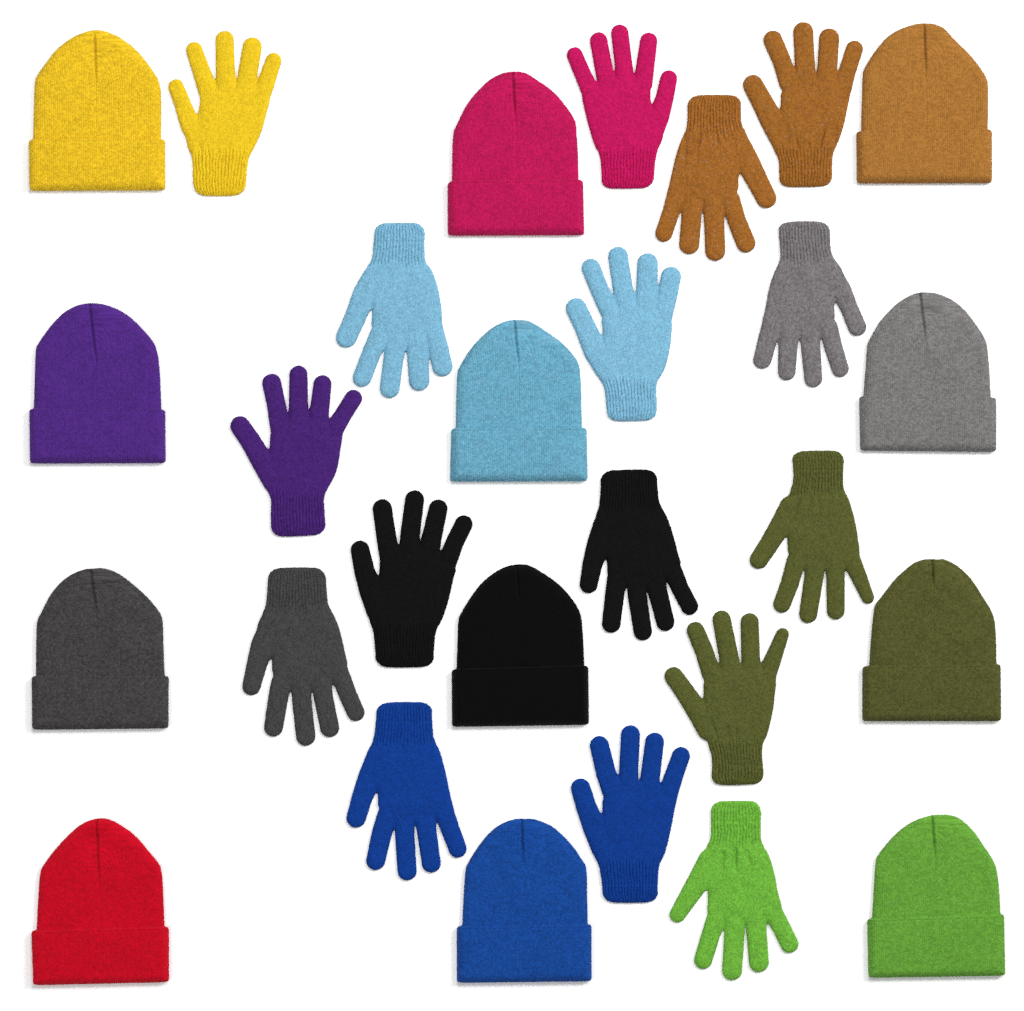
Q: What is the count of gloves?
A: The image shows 16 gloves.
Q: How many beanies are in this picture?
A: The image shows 12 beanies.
